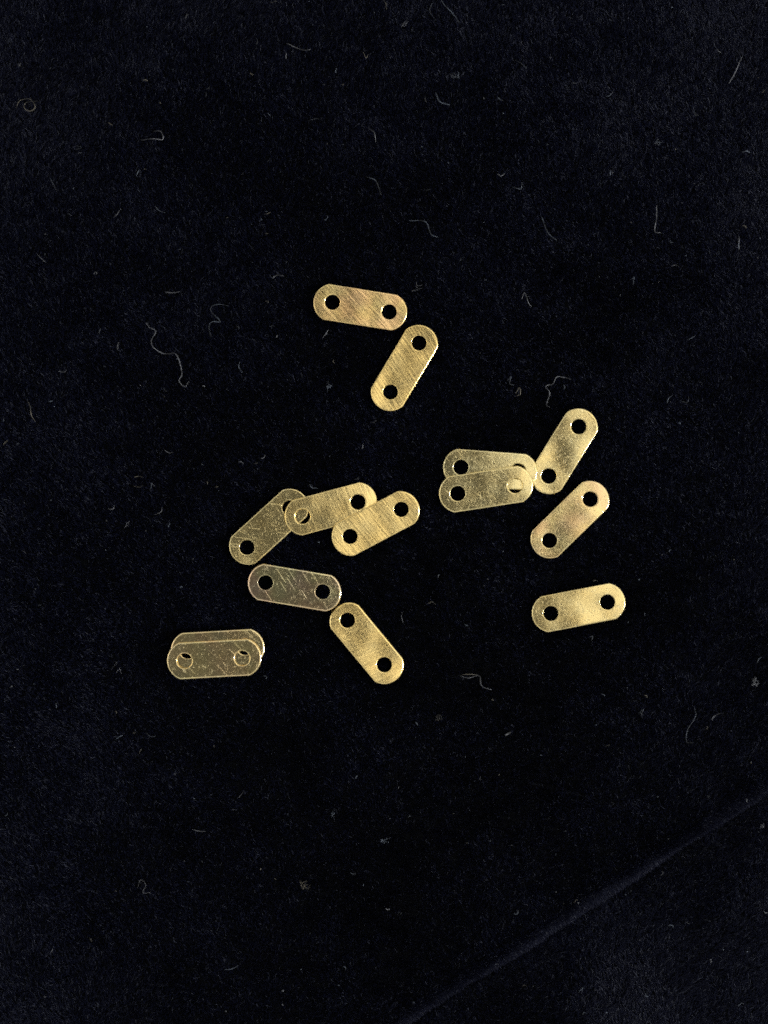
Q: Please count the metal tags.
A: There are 14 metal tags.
